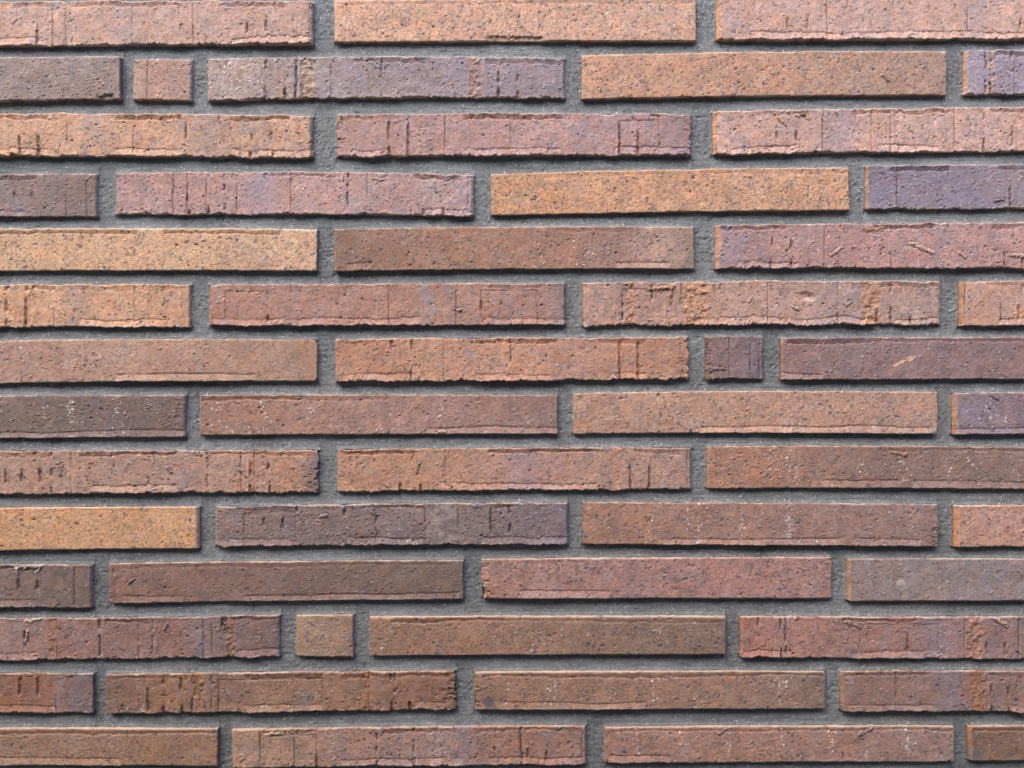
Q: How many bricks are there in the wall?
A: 53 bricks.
